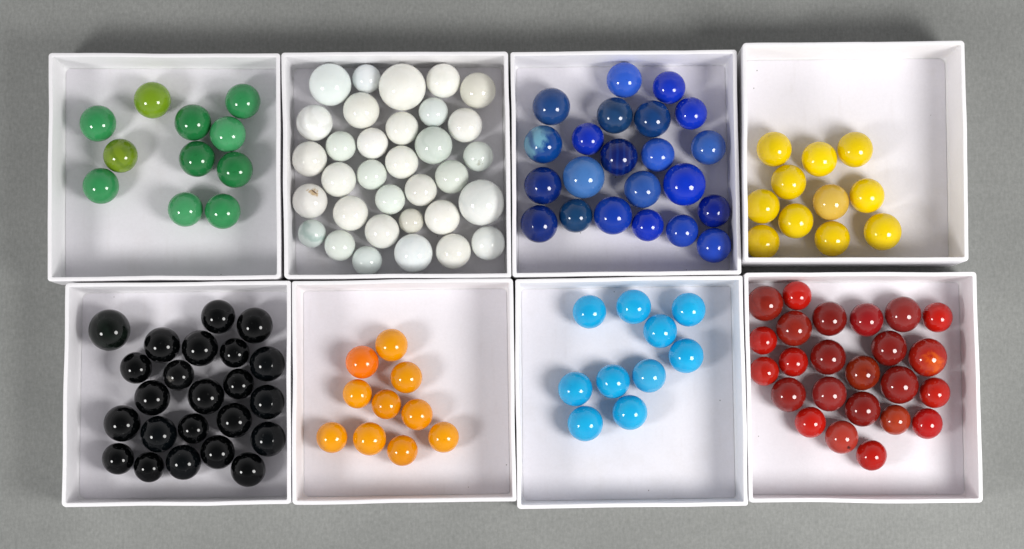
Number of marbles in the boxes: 144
